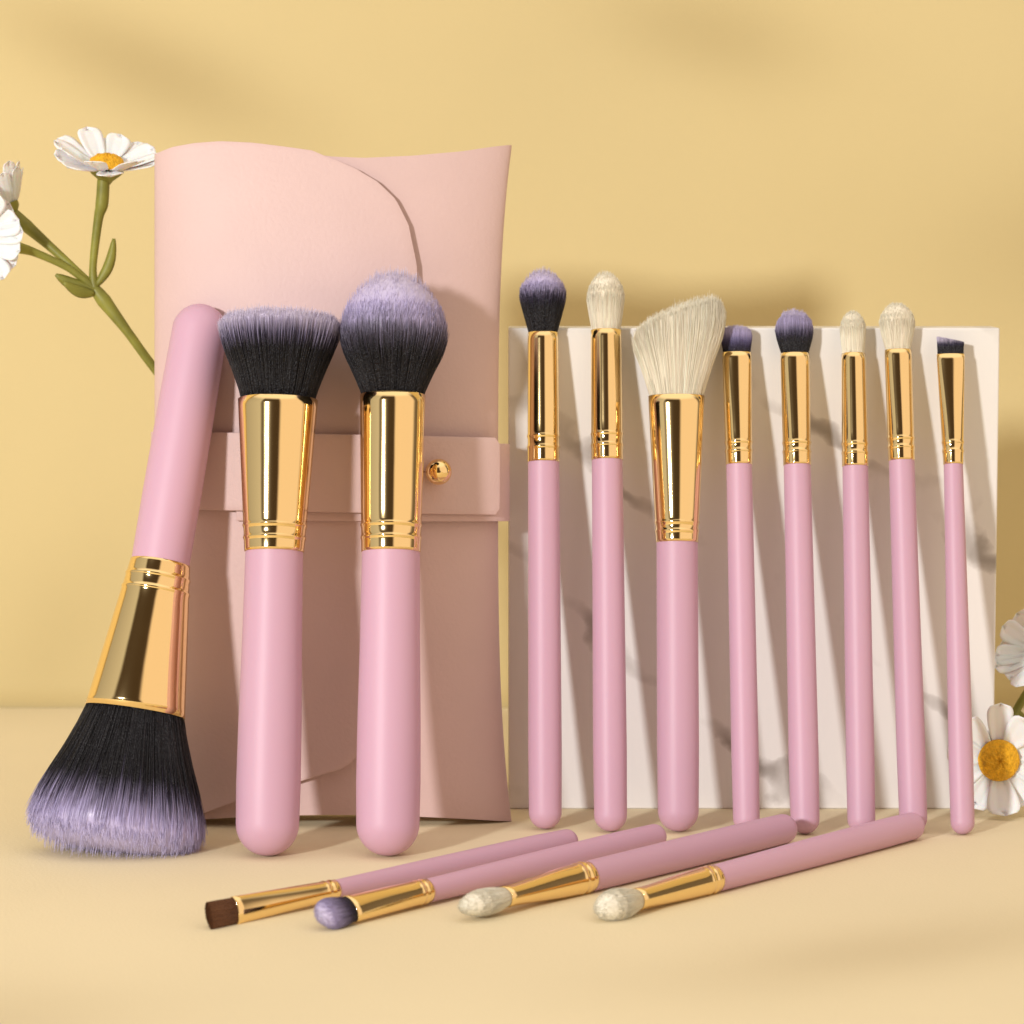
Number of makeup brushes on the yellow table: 15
